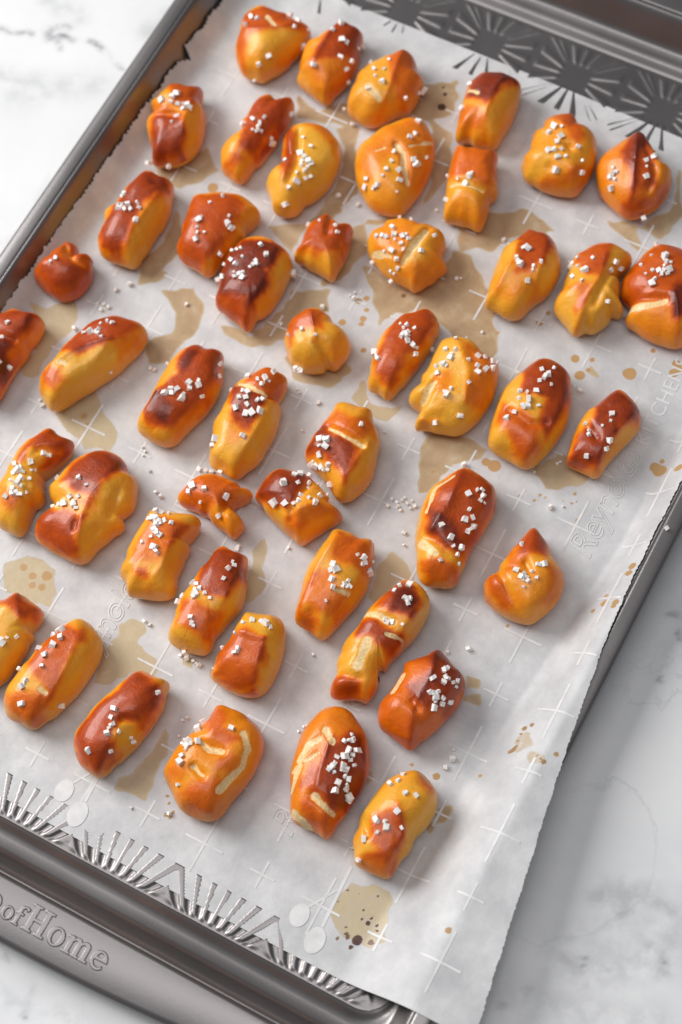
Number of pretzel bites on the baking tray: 48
